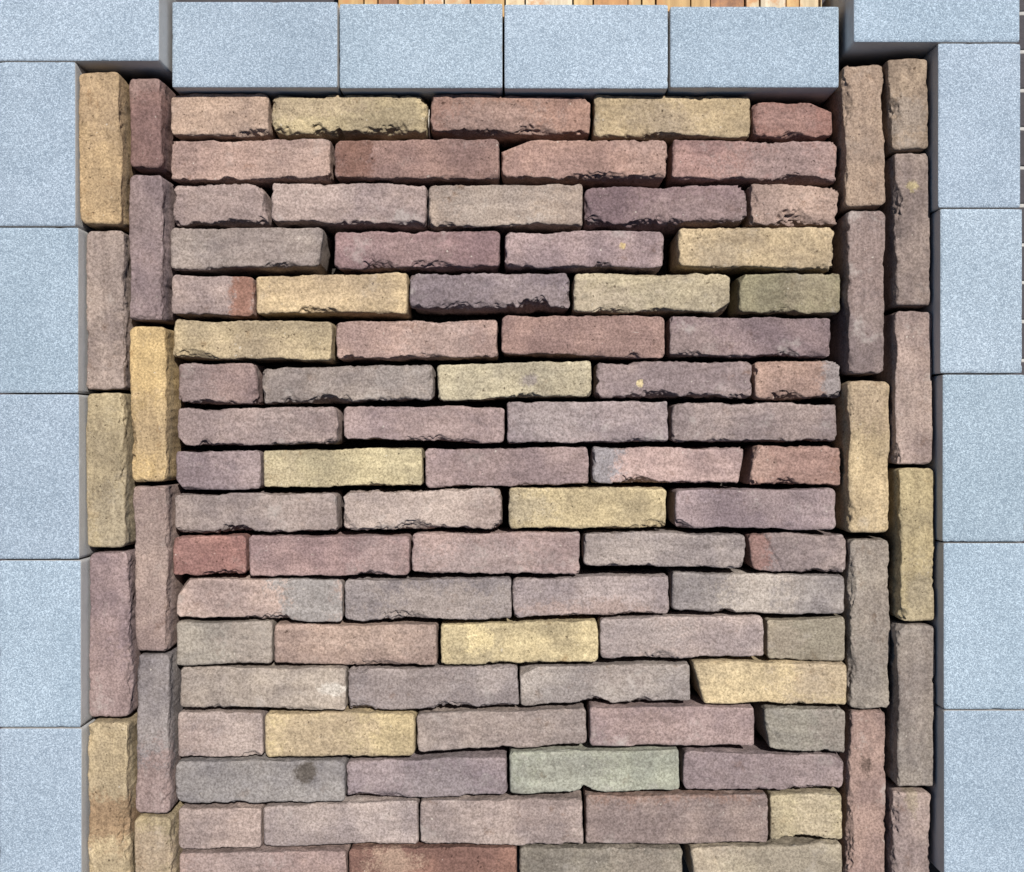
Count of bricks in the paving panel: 103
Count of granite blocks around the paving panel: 16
